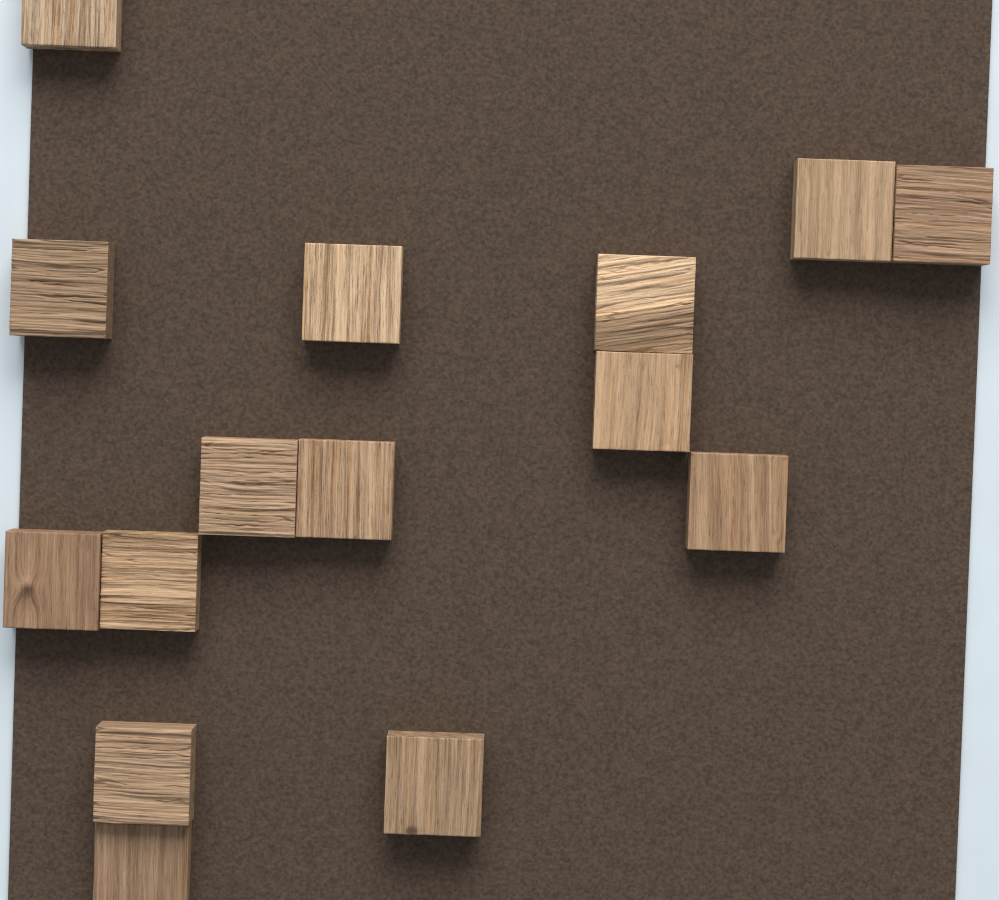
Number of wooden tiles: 15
